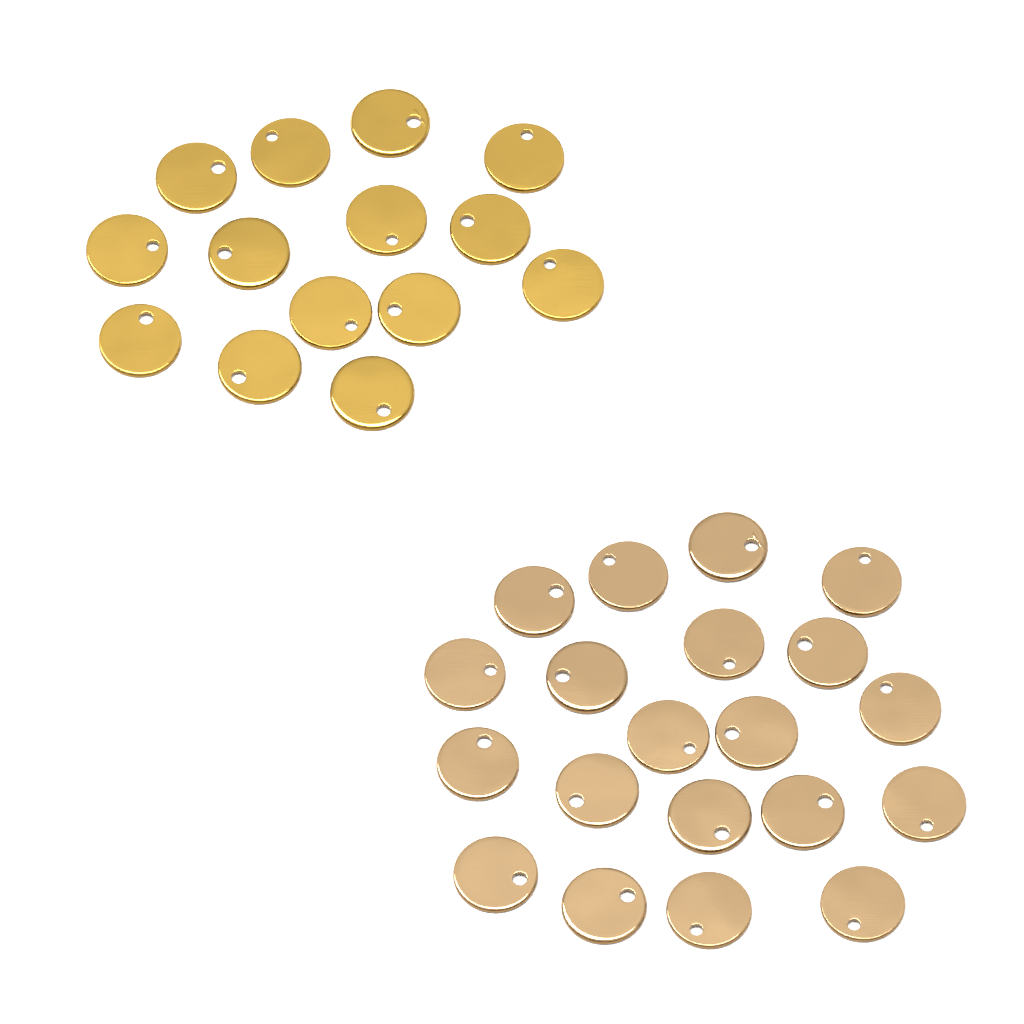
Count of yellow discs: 14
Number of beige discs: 20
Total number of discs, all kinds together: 34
